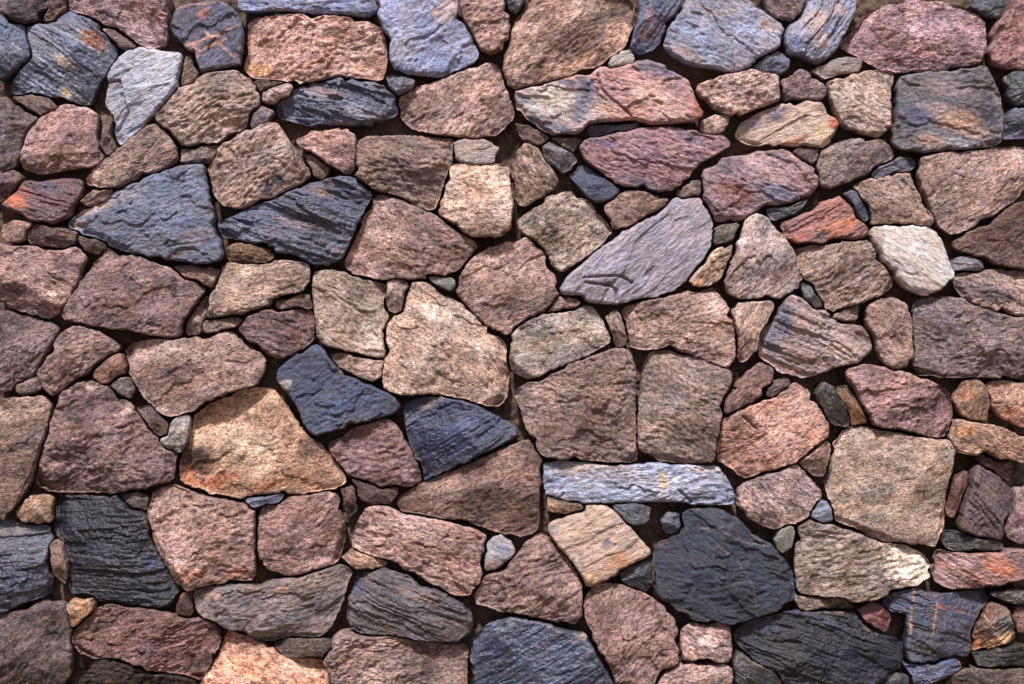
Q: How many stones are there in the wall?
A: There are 200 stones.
